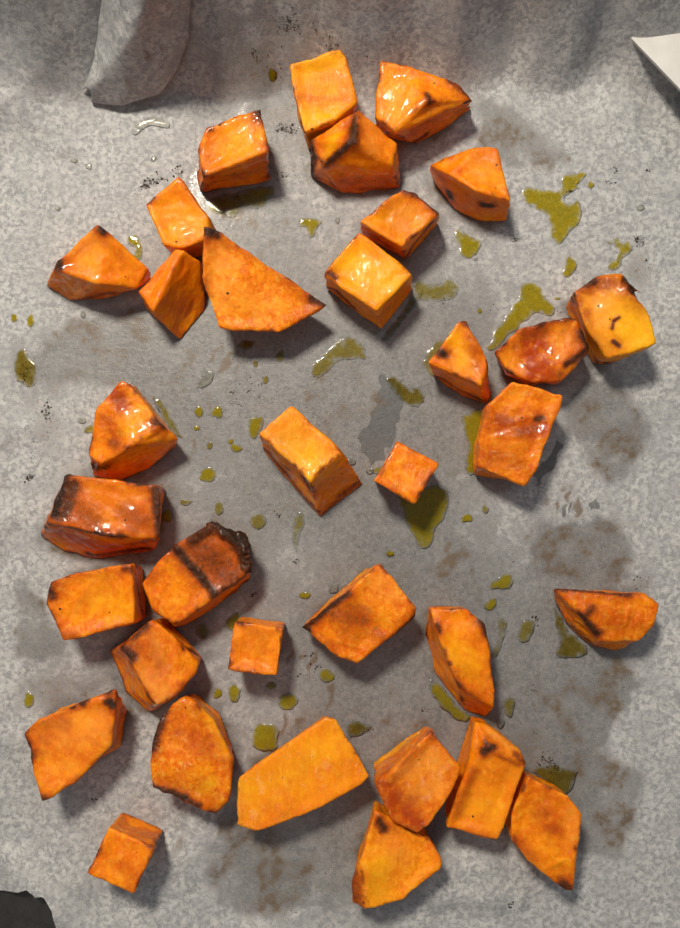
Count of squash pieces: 34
